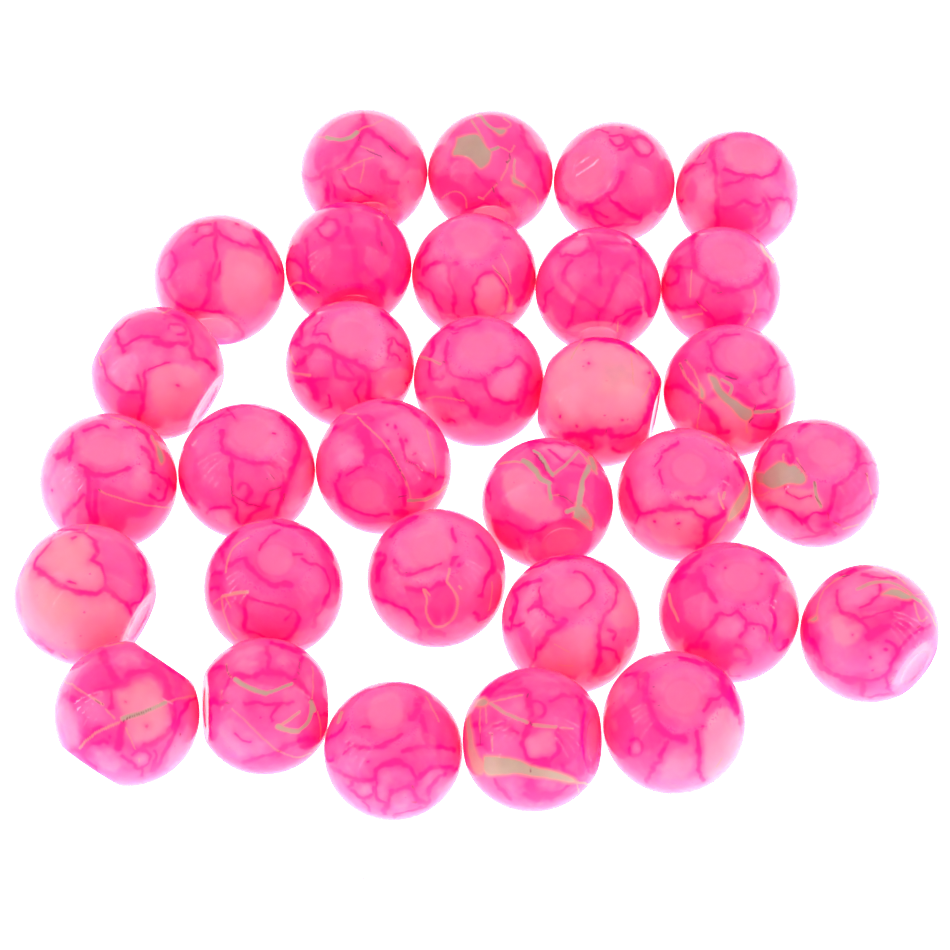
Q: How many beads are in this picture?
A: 31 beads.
